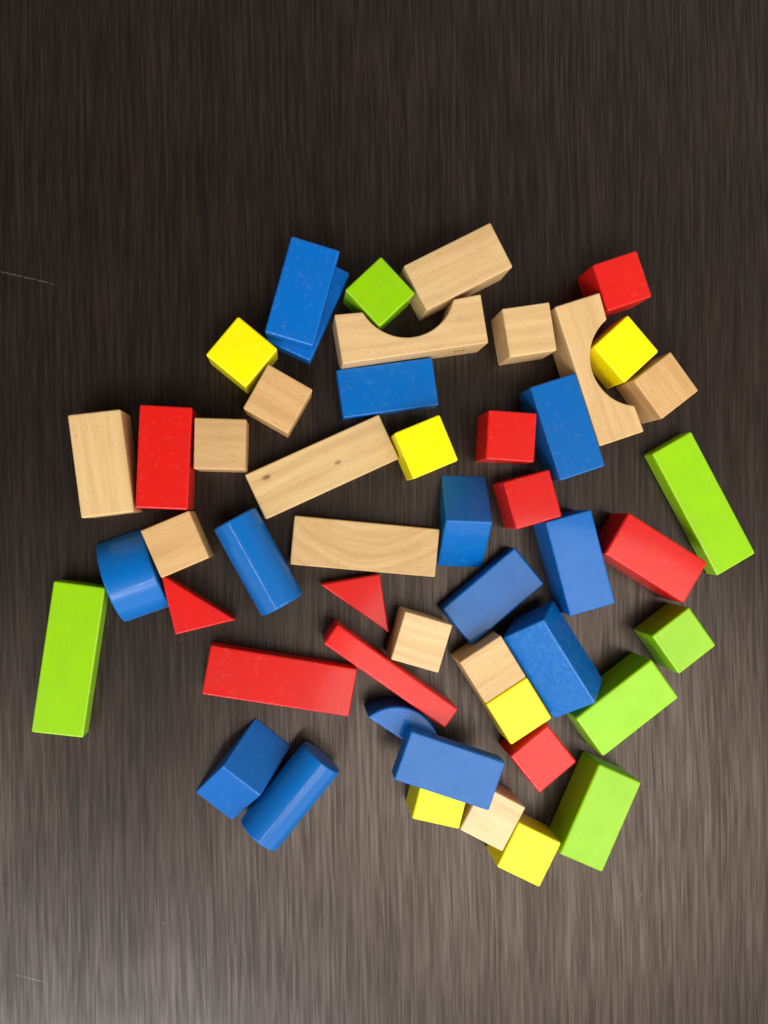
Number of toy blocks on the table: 50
